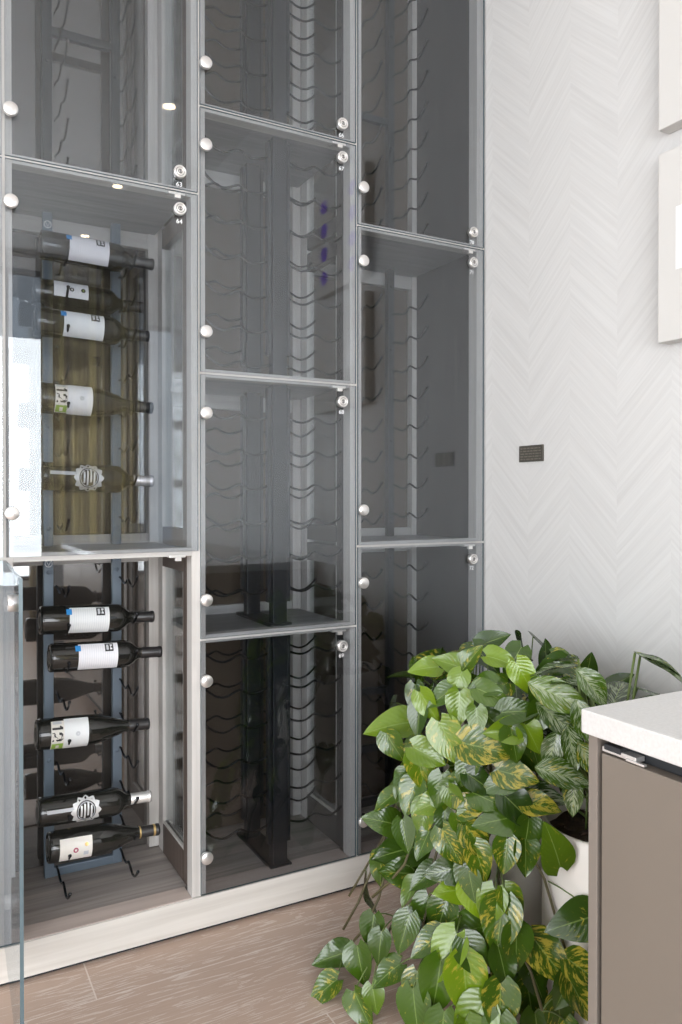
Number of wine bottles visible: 10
